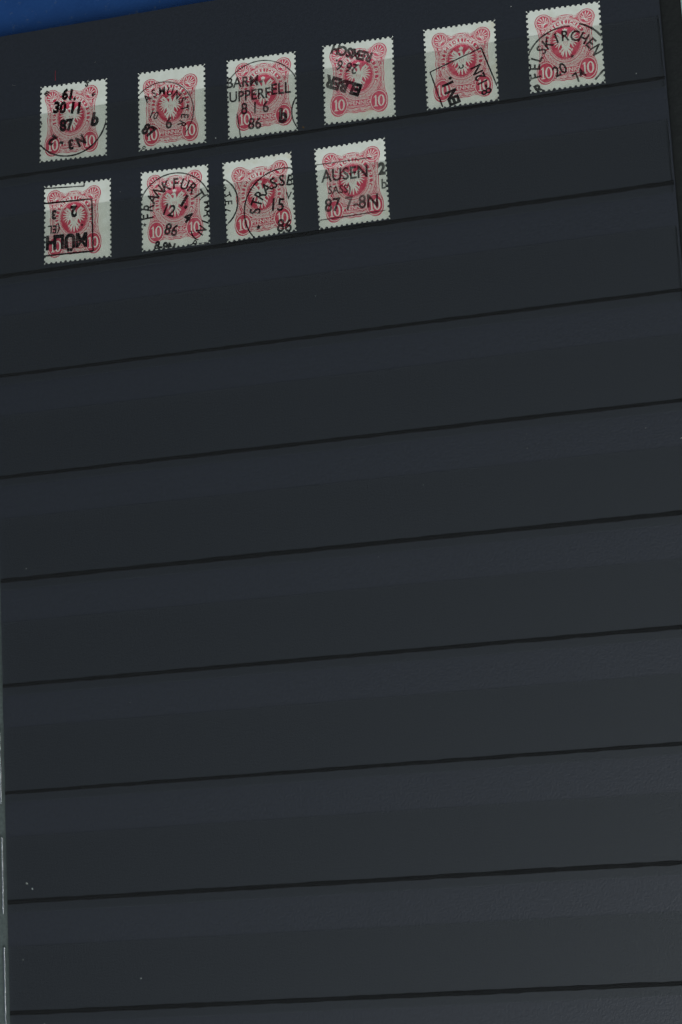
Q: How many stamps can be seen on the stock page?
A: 10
